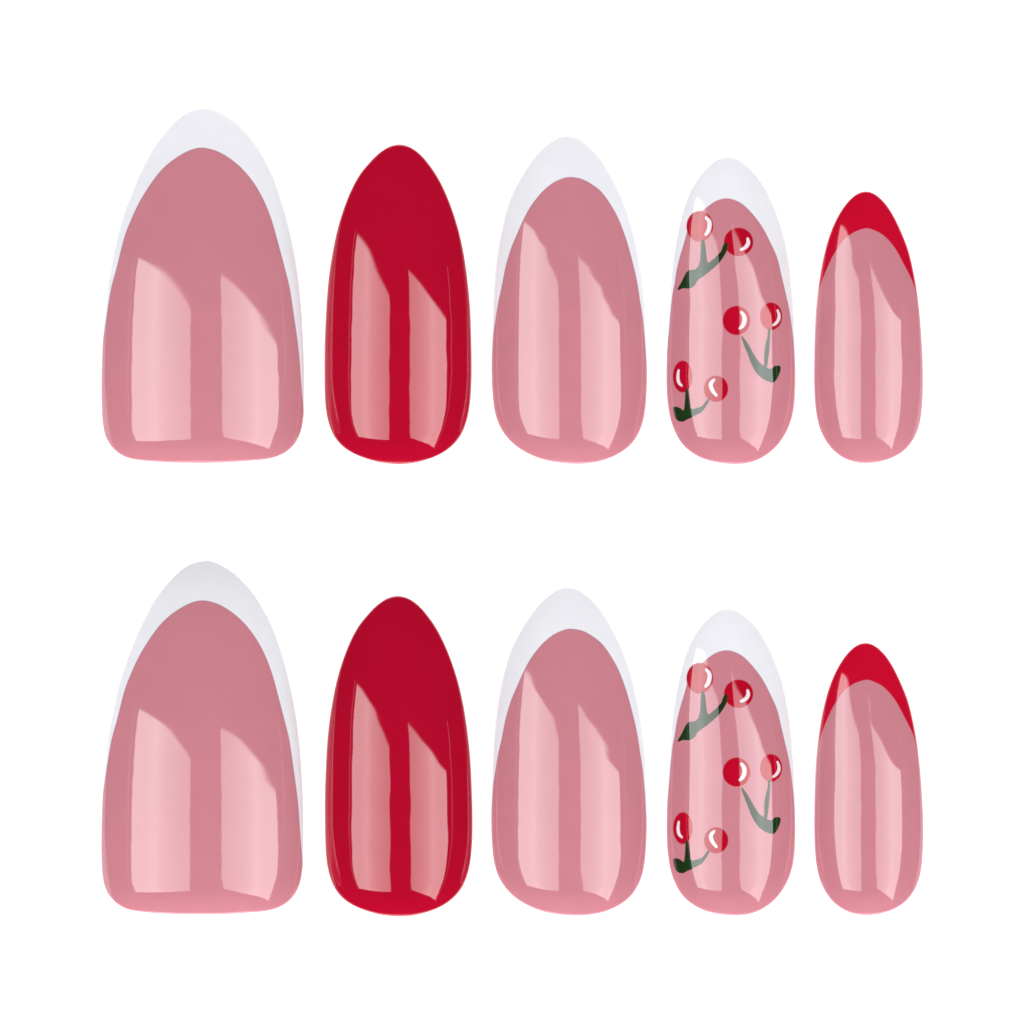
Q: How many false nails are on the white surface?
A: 10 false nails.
